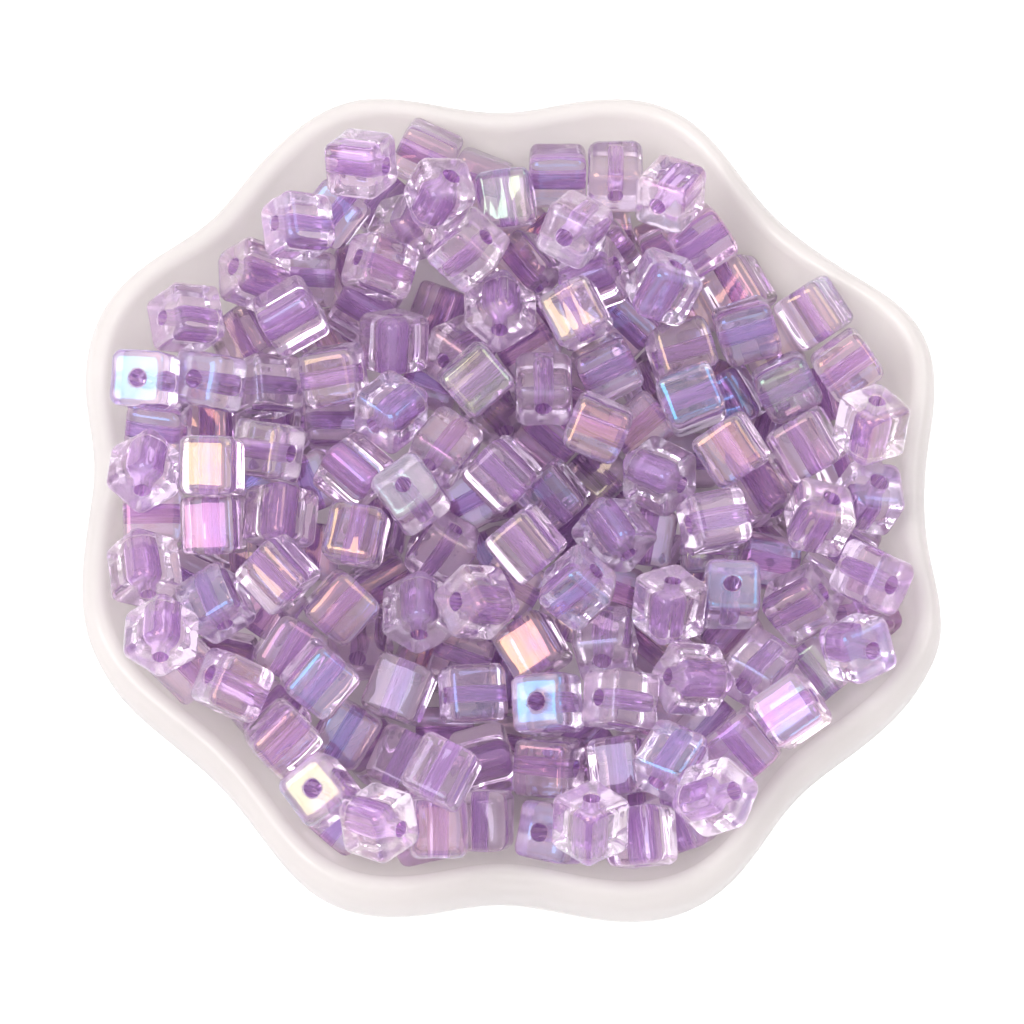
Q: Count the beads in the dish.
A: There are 181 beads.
